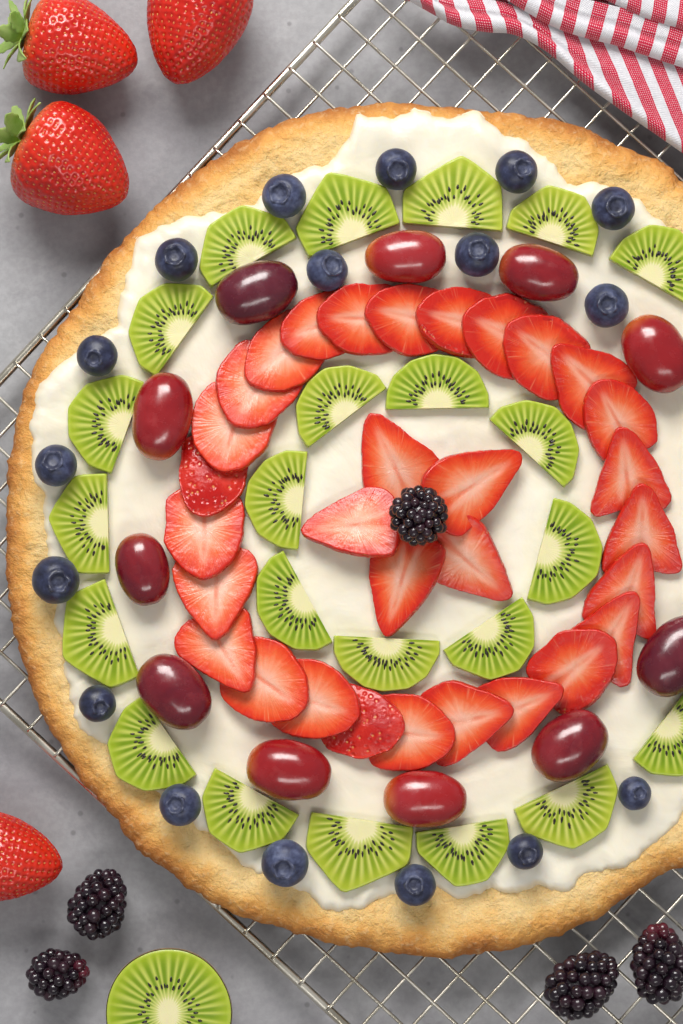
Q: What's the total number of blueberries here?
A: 17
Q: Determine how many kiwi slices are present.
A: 23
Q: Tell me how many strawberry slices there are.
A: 31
